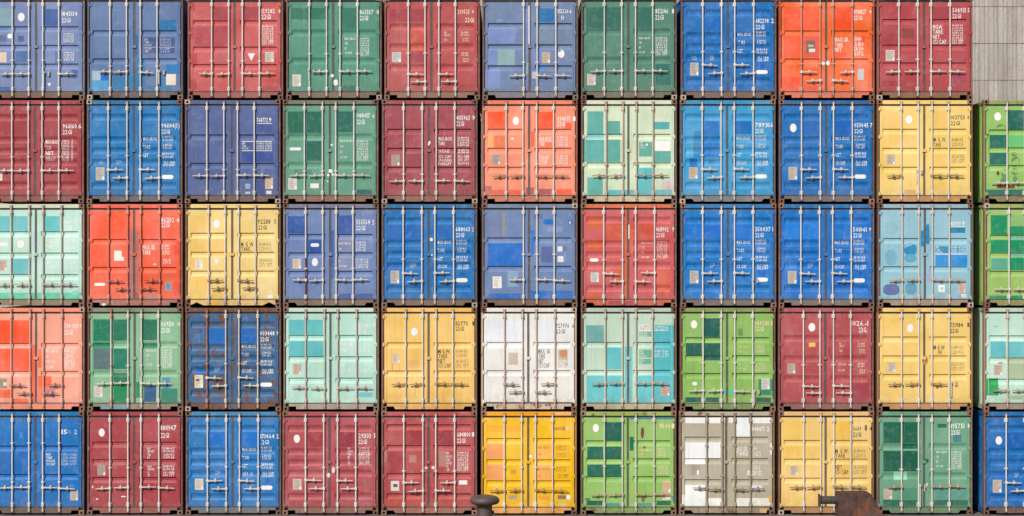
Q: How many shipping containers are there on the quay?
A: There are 54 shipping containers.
